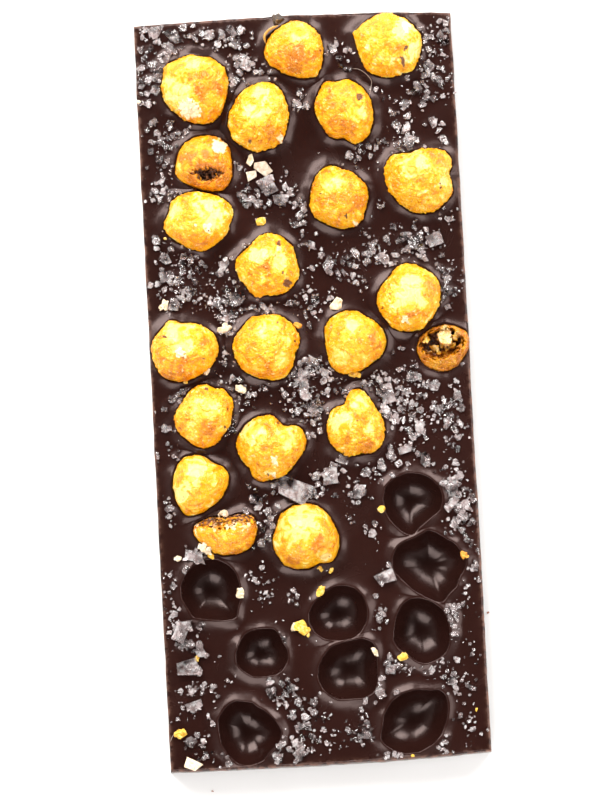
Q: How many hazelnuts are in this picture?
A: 21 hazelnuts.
